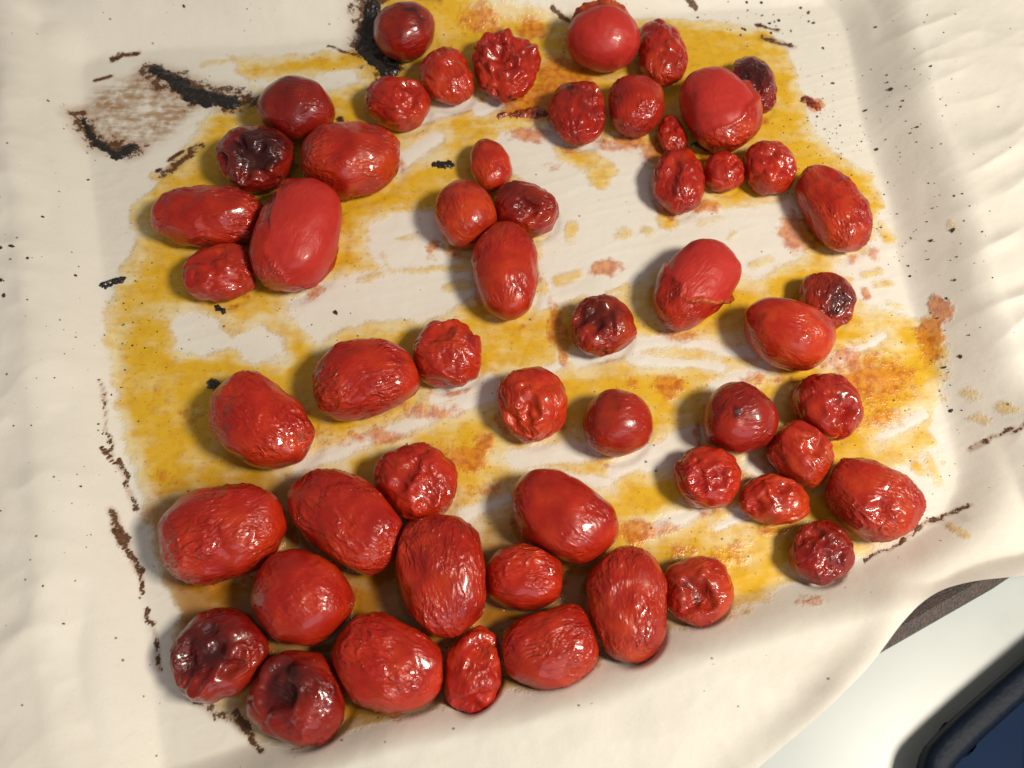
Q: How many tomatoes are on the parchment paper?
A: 55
